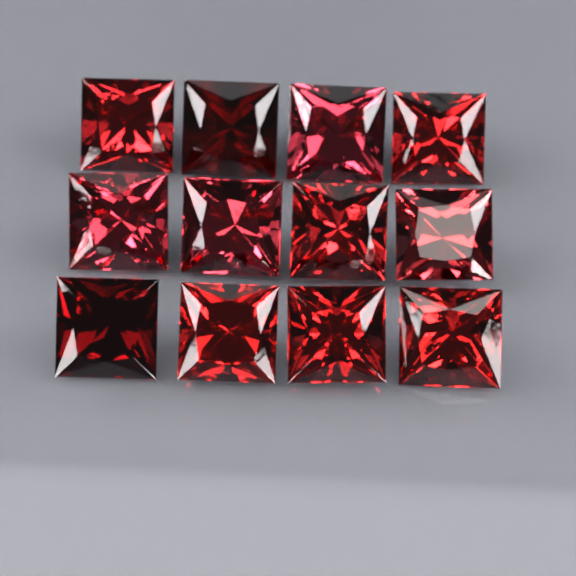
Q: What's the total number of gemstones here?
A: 12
